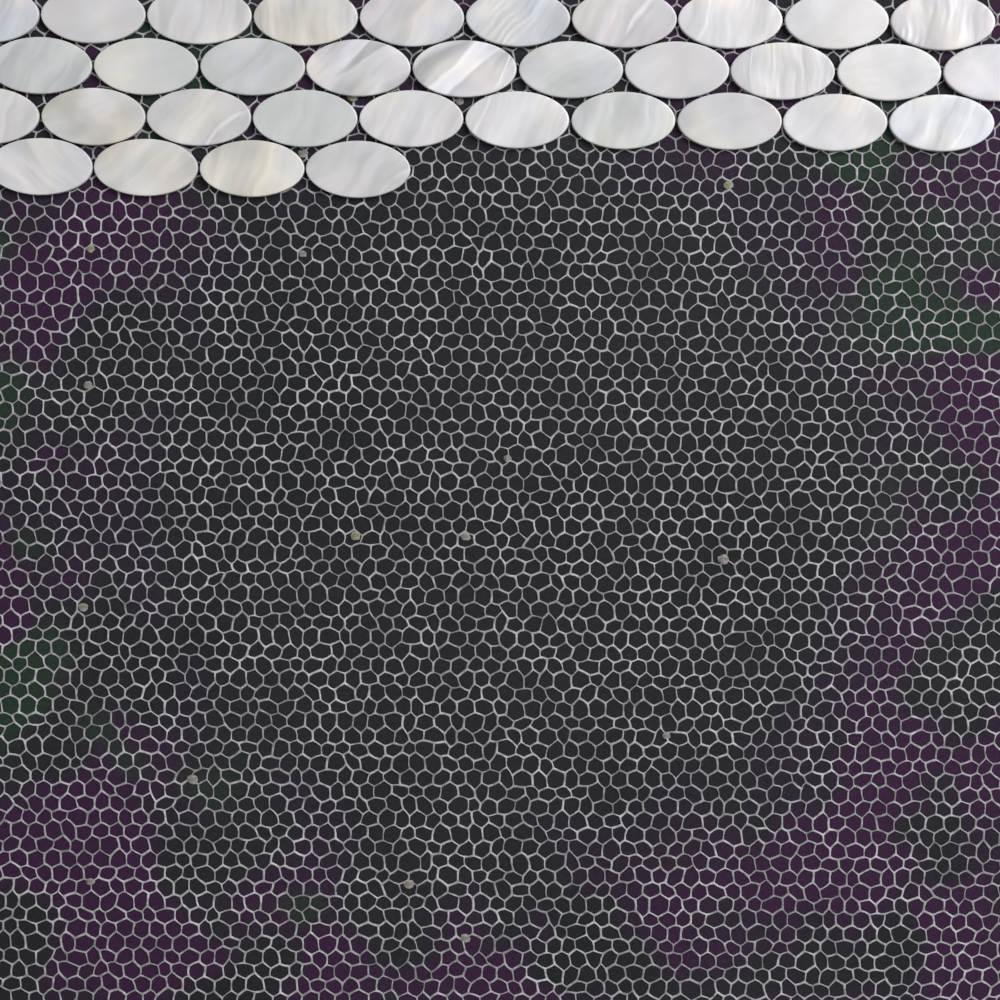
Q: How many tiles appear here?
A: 34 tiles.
